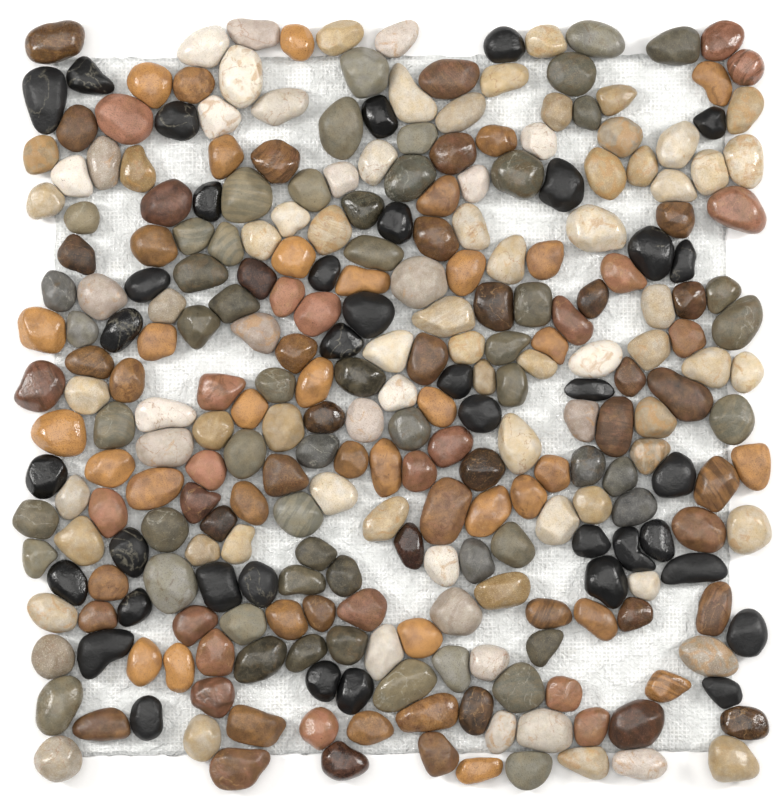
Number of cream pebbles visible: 86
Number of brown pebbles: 102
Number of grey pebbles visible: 56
